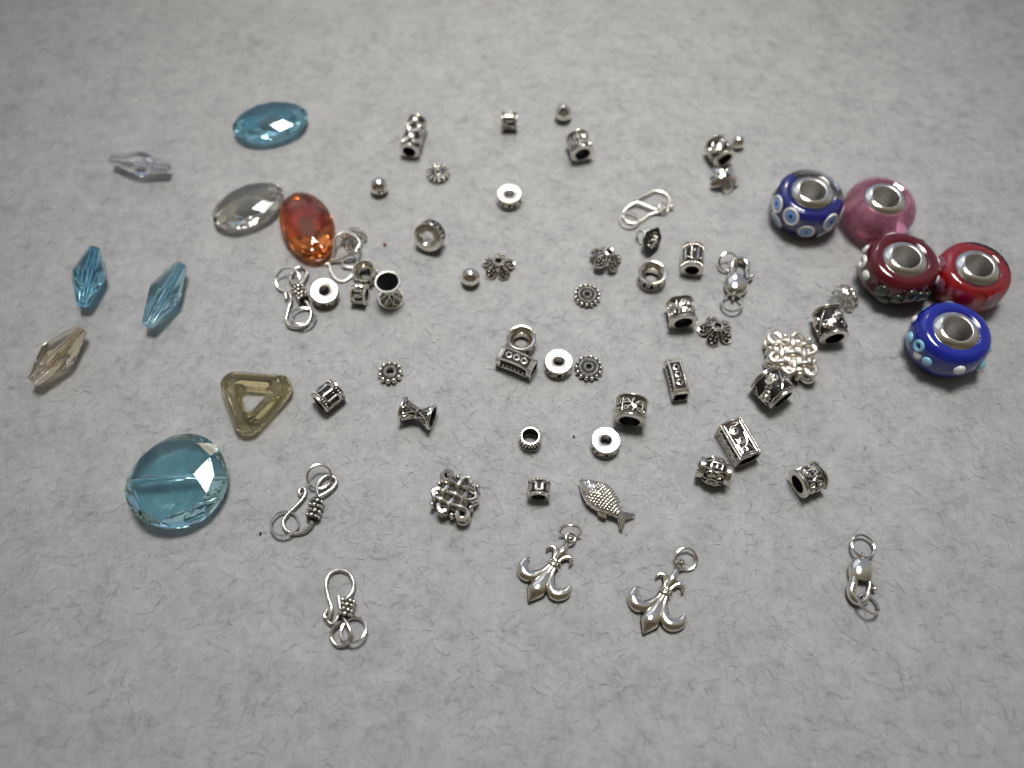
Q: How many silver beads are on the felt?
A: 45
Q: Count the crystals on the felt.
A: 9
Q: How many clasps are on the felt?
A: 7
